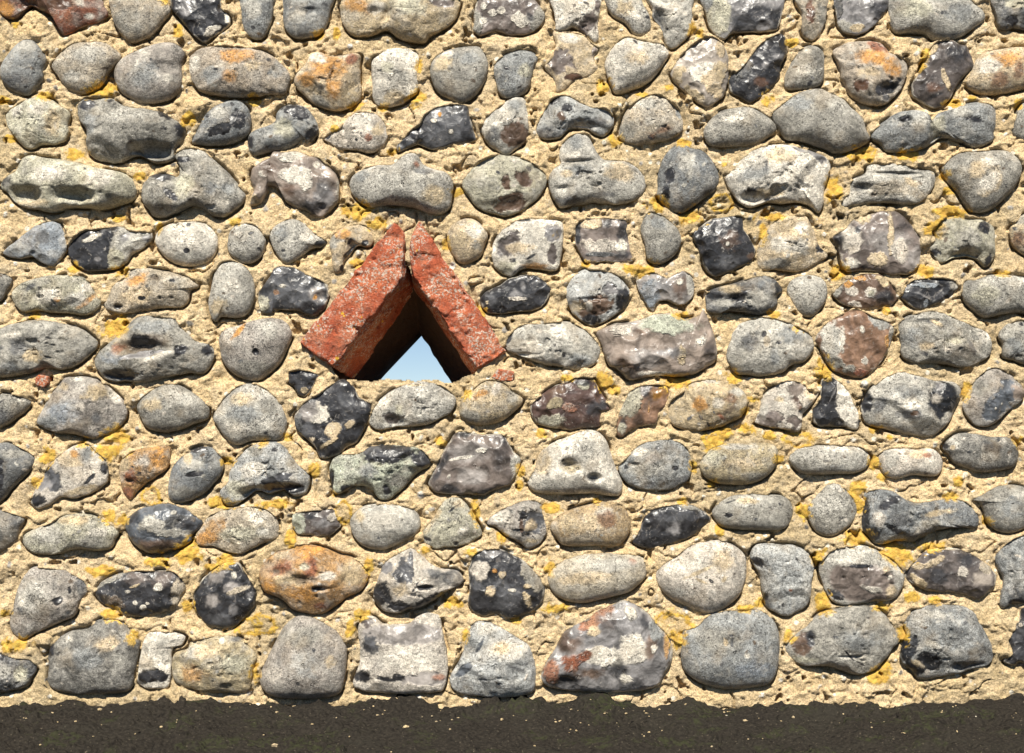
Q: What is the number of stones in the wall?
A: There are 157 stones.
